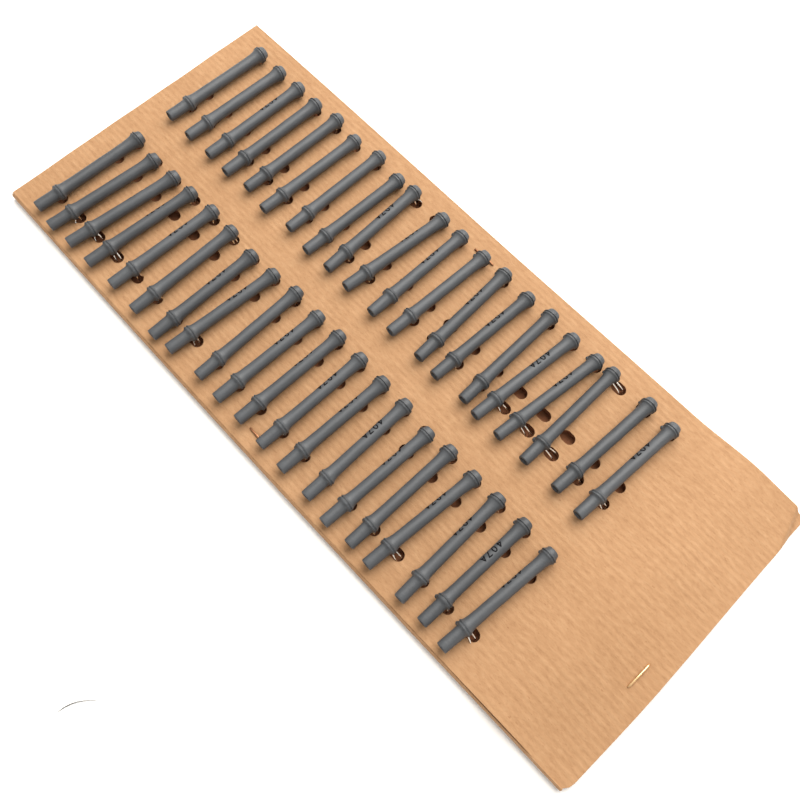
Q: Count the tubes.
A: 40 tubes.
